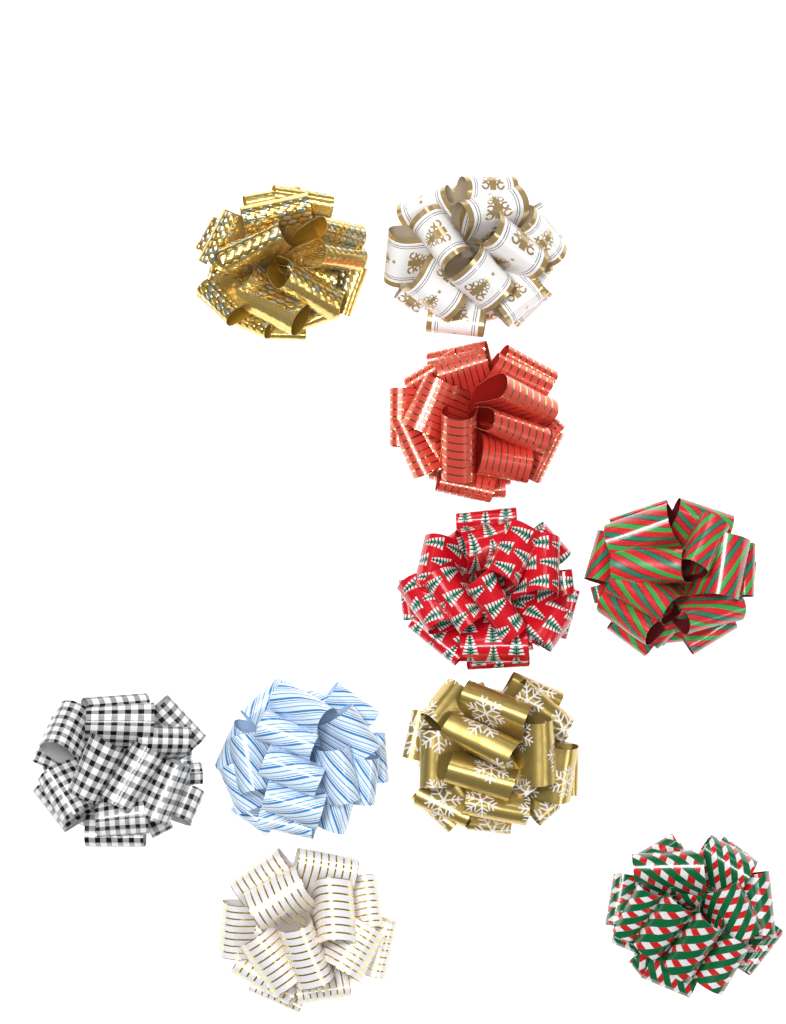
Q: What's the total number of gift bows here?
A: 10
